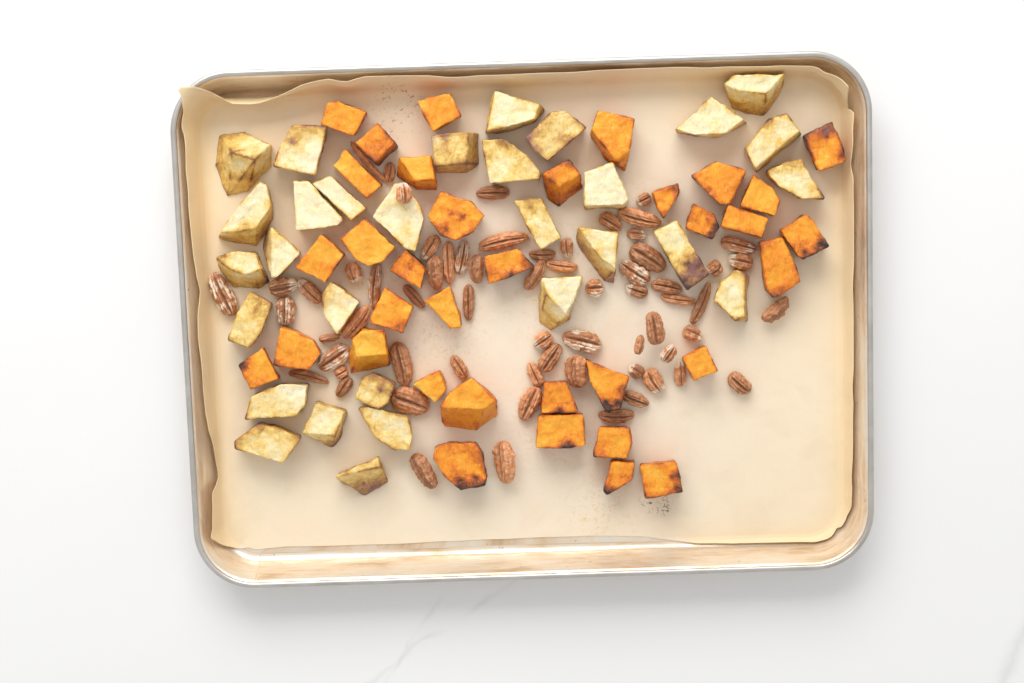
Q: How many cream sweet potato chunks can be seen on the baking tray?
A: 30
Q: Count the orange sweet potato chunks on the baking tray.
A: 35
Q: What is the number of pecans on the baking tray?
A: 64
